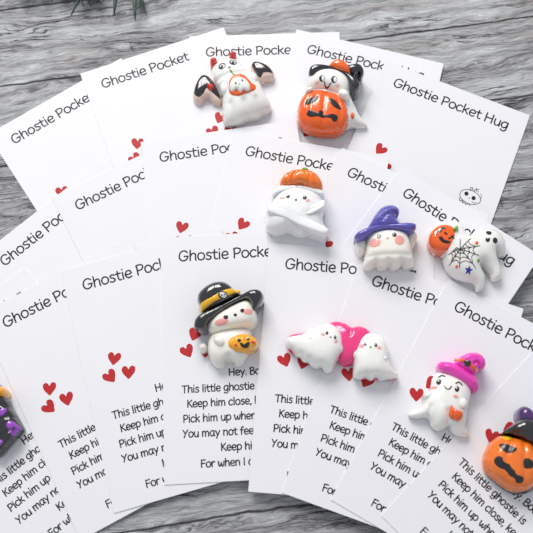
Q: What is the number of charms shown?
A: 10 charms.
